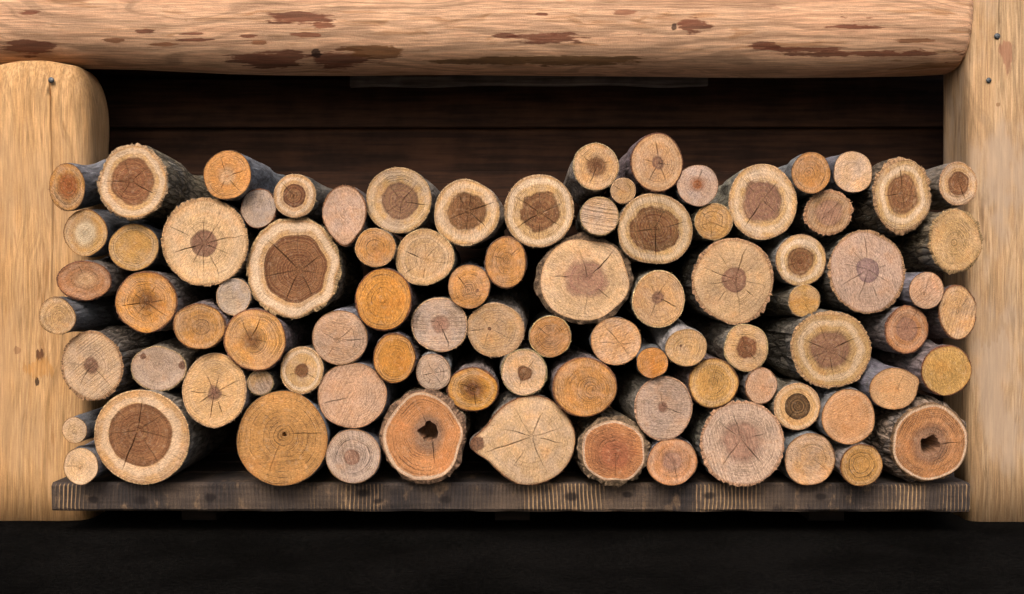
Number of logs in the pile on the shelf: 87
